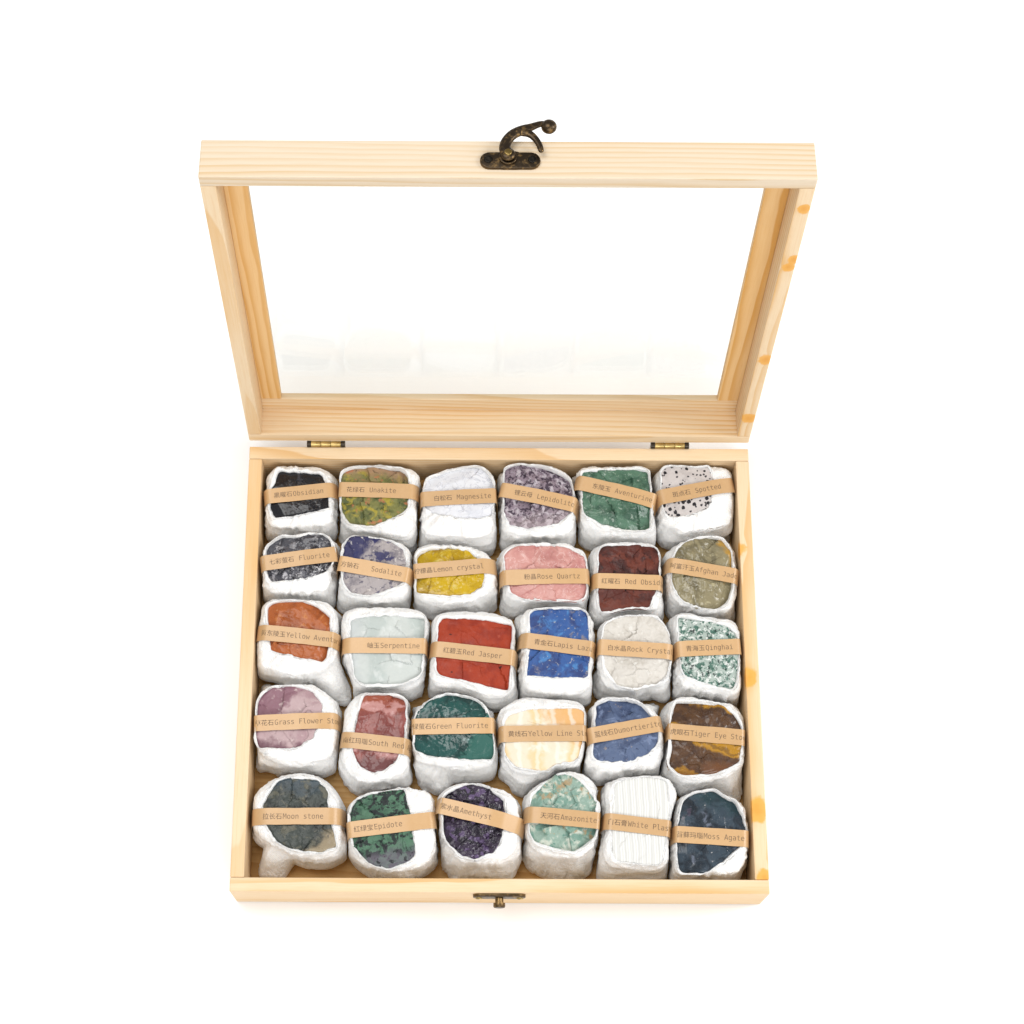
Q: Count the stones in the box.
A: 30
